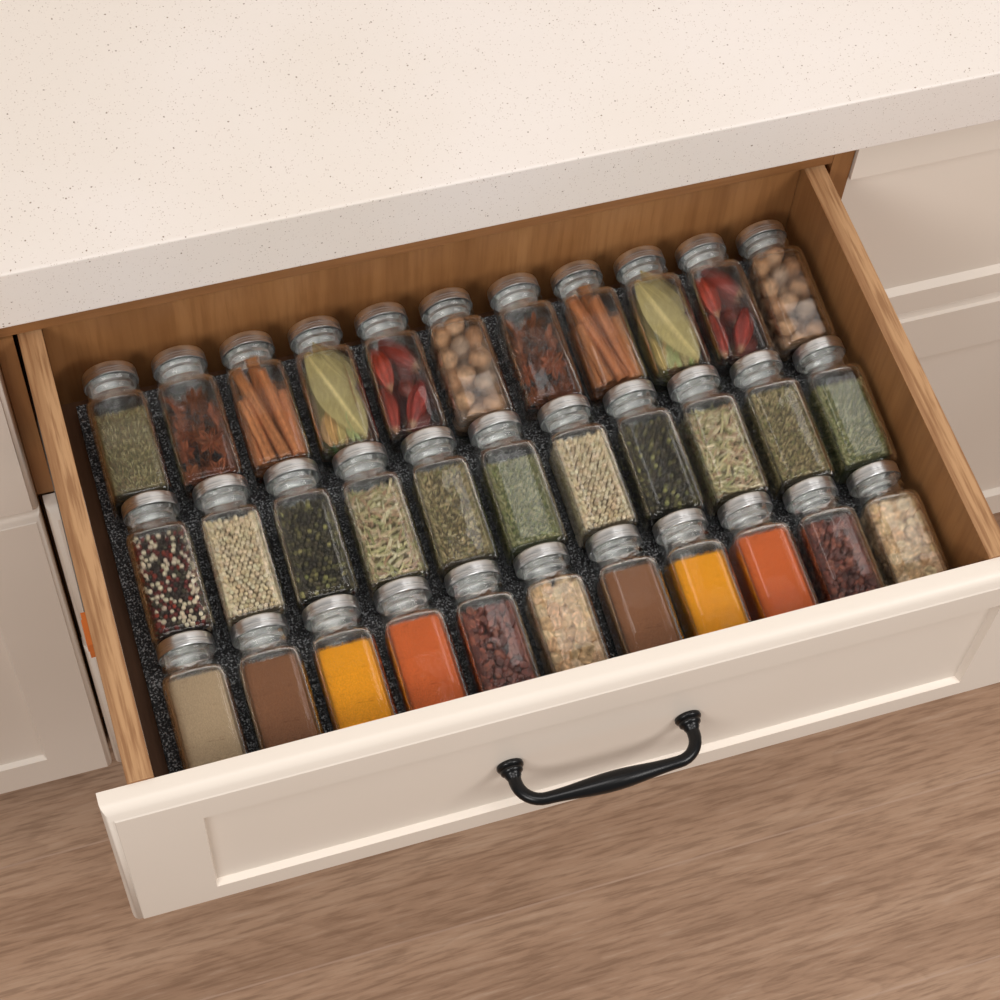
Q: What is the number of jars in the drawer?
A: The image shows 33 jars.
